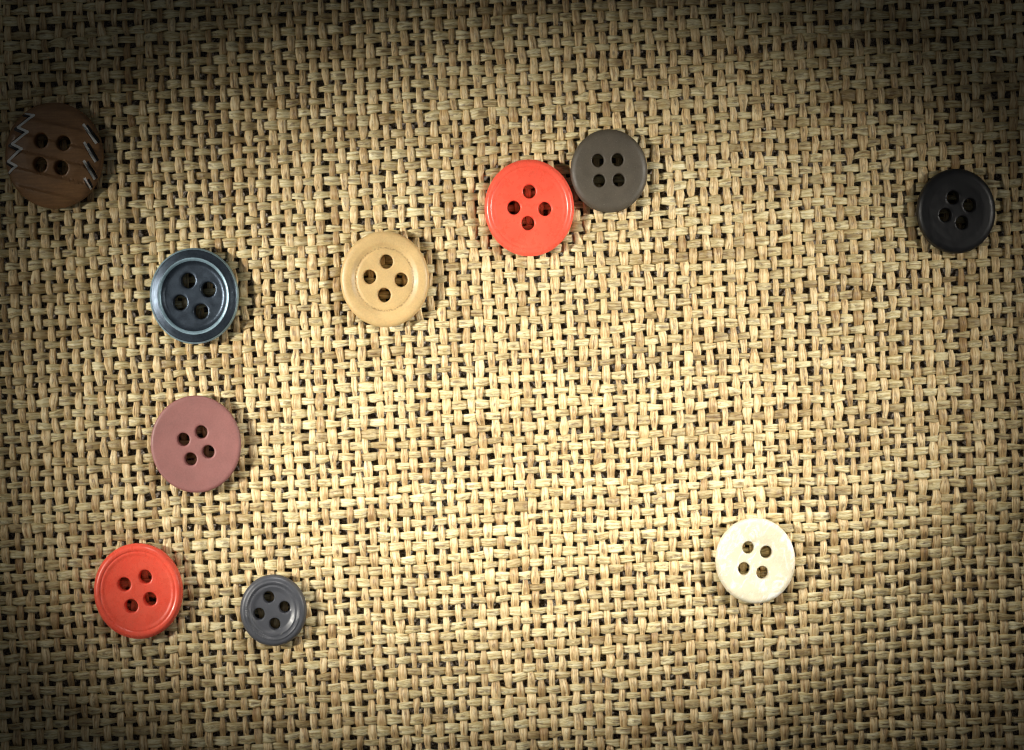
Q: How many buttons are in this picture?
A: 10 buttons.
